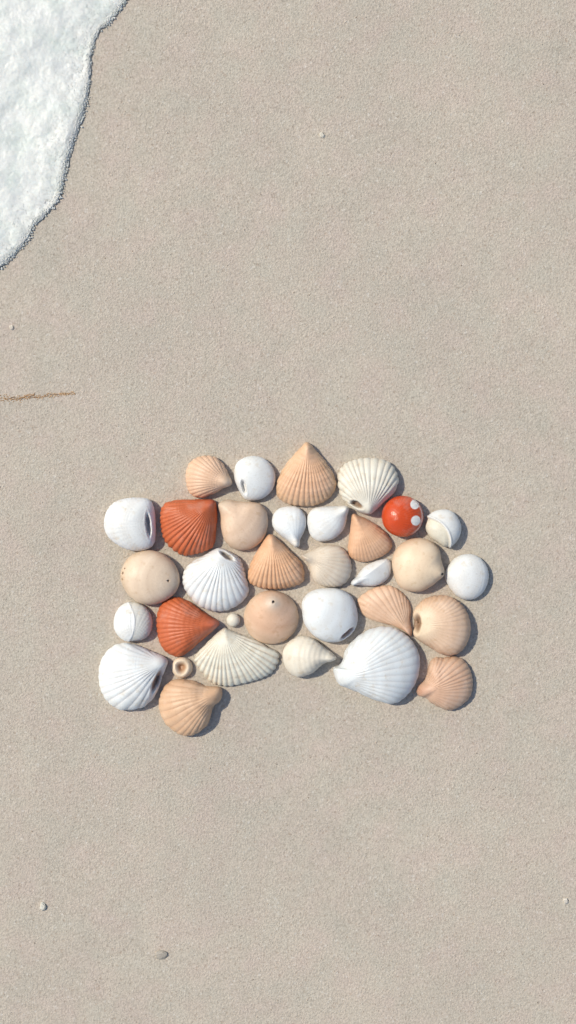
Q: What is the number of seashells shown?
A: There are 33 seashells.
